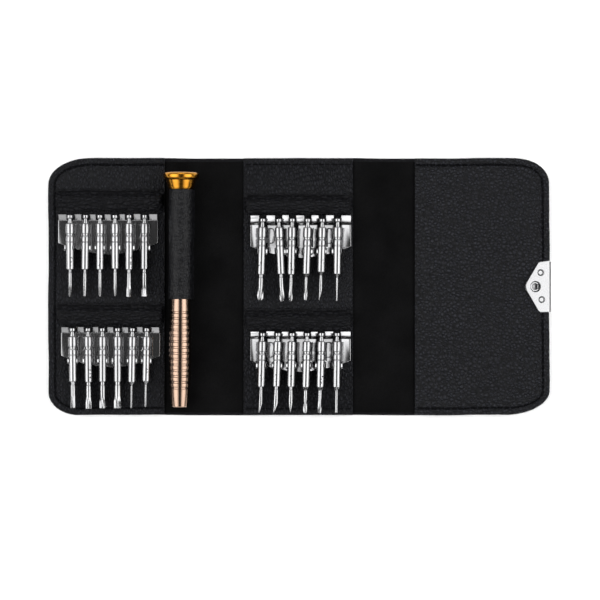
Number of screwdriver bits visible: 24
